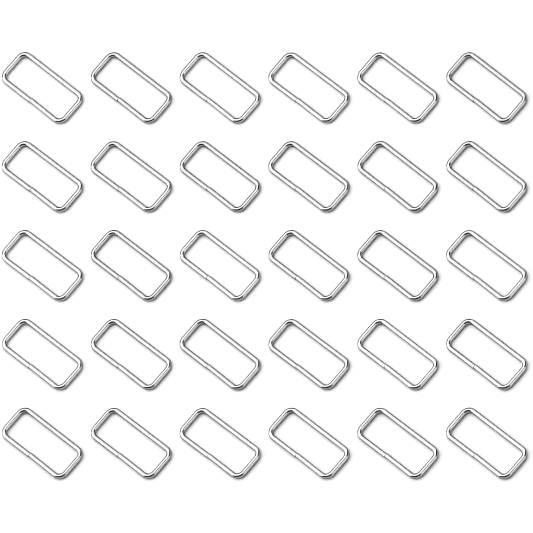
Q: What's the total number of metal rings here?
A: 30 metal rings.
